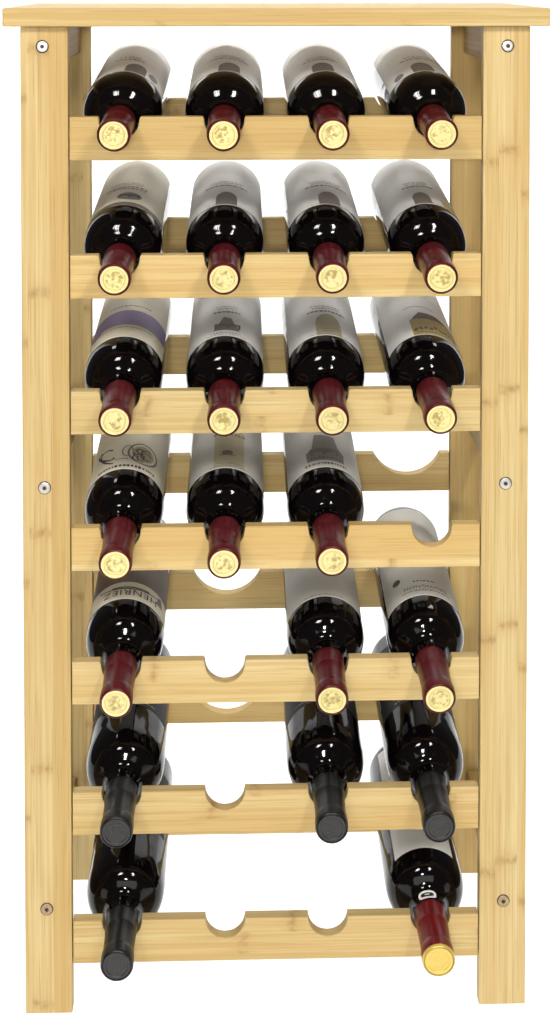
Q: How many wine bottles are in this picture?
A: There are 23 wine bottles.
